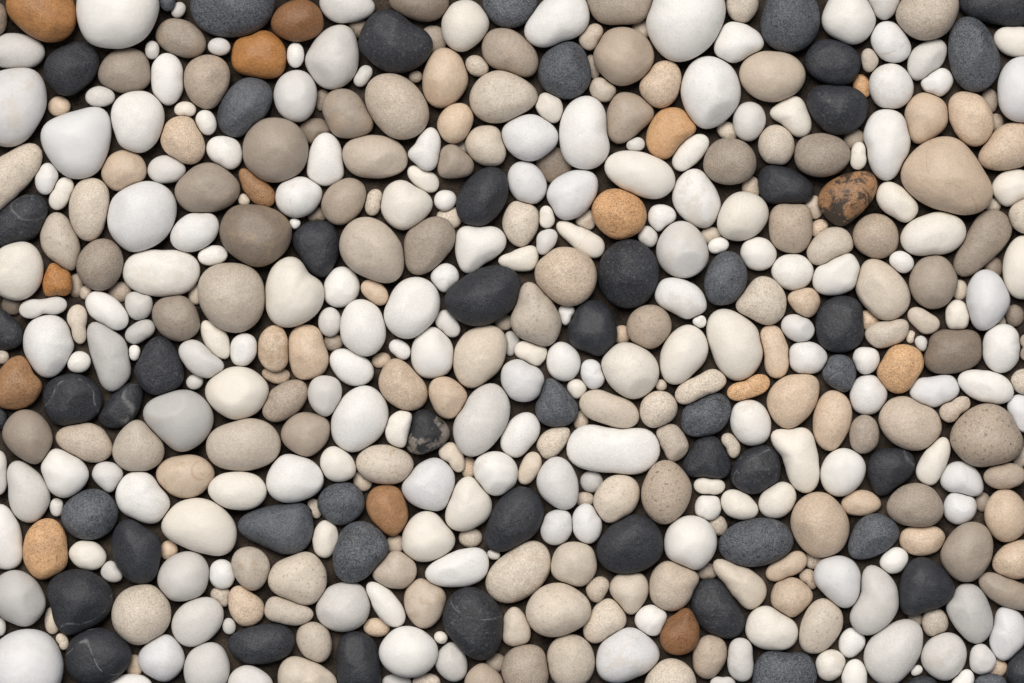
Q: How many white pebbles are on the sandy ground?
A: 200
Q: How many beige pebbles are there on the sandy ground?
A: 197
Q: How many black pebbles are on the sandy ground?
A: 53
